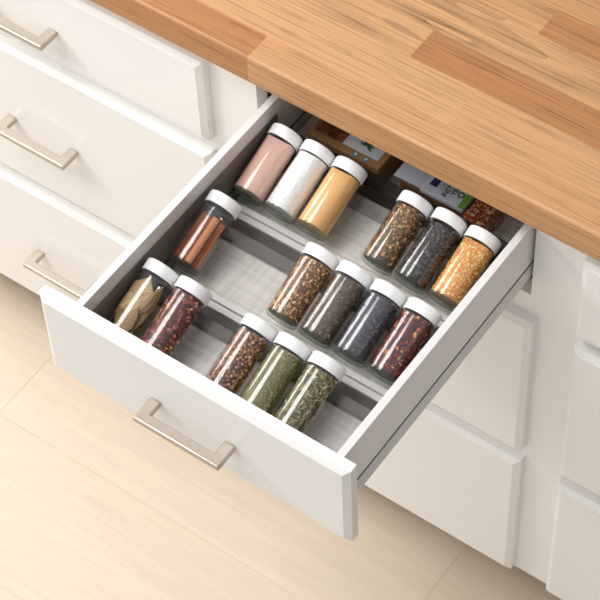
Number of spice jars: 16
